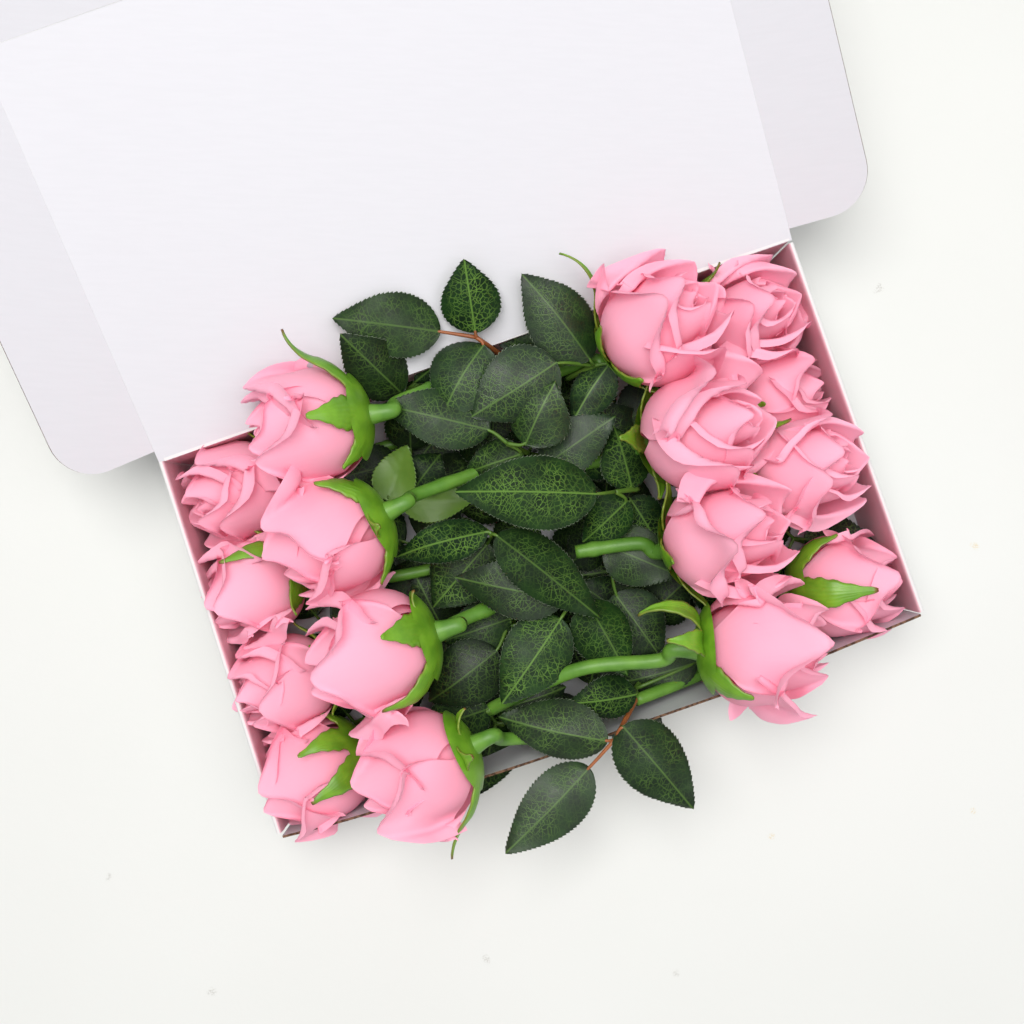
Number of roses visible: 16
